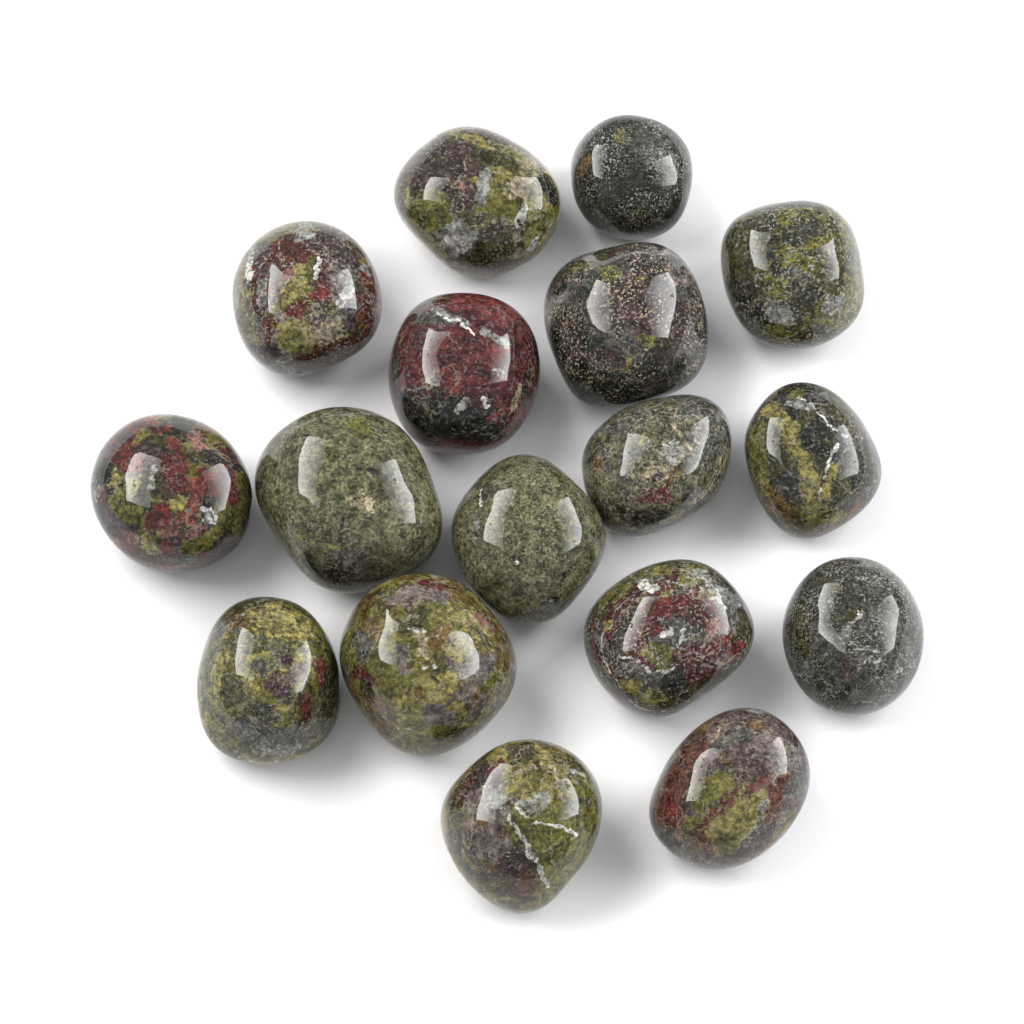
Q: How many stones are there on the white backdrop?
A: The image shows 17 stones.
